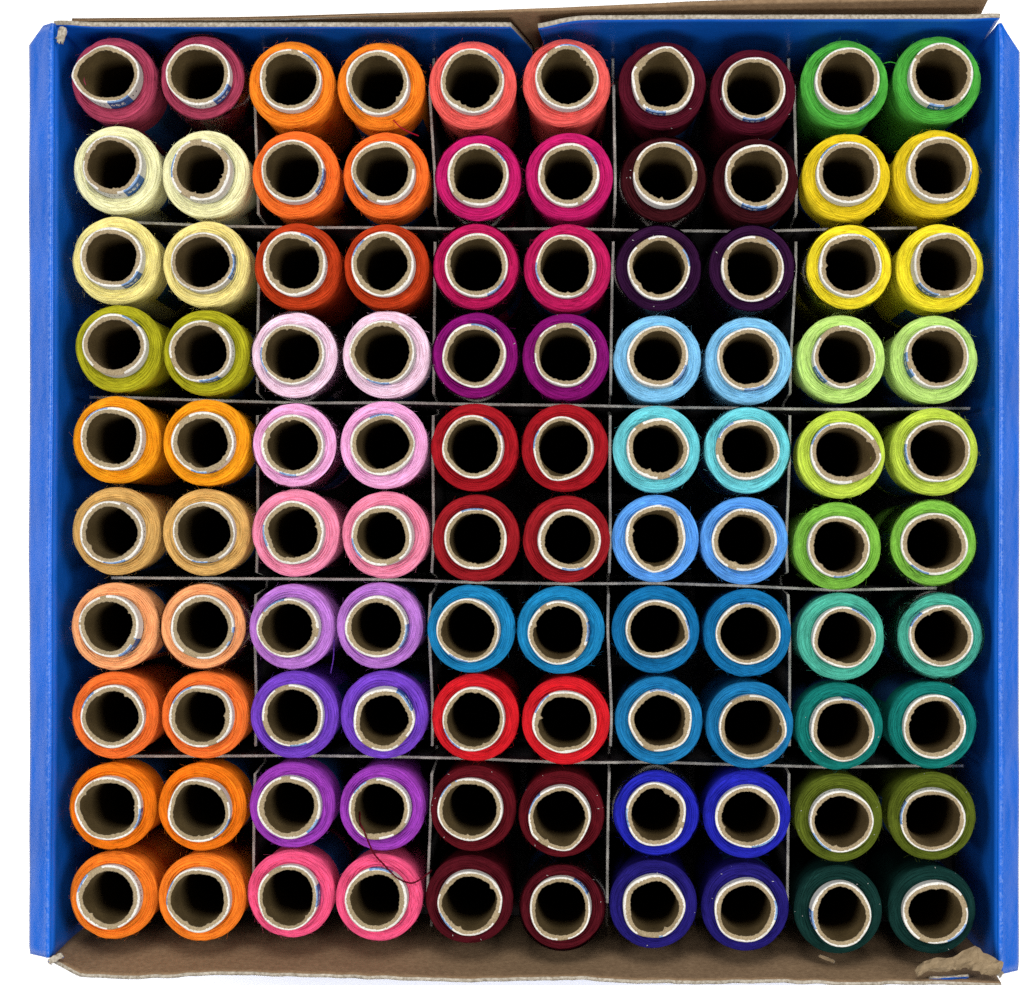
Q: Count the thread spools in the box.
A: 100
